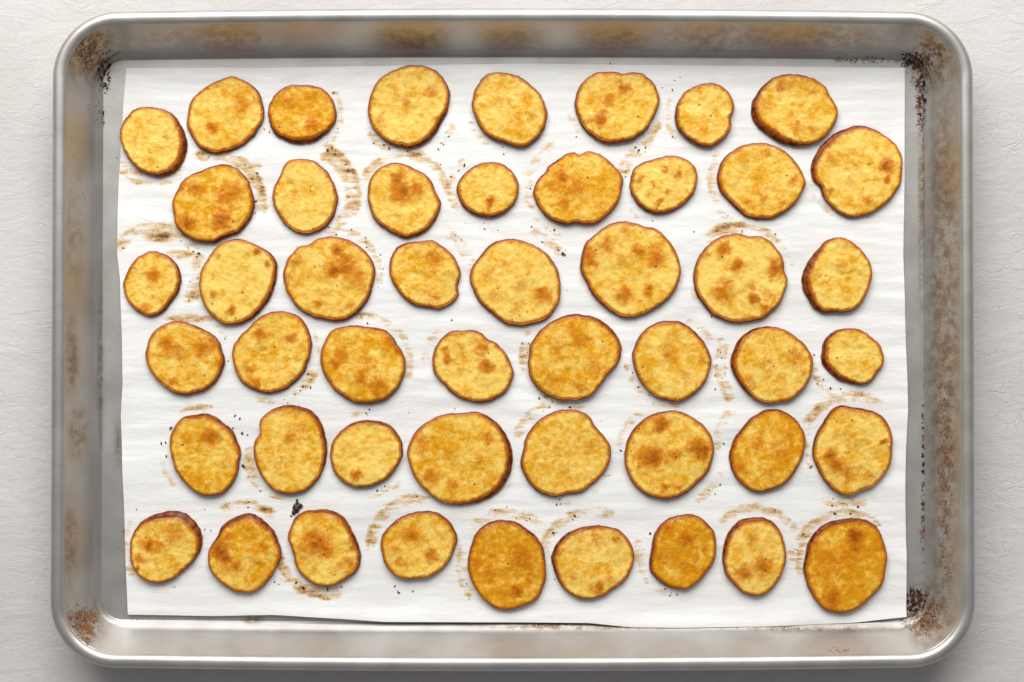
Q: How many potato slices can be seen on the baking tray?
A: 49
